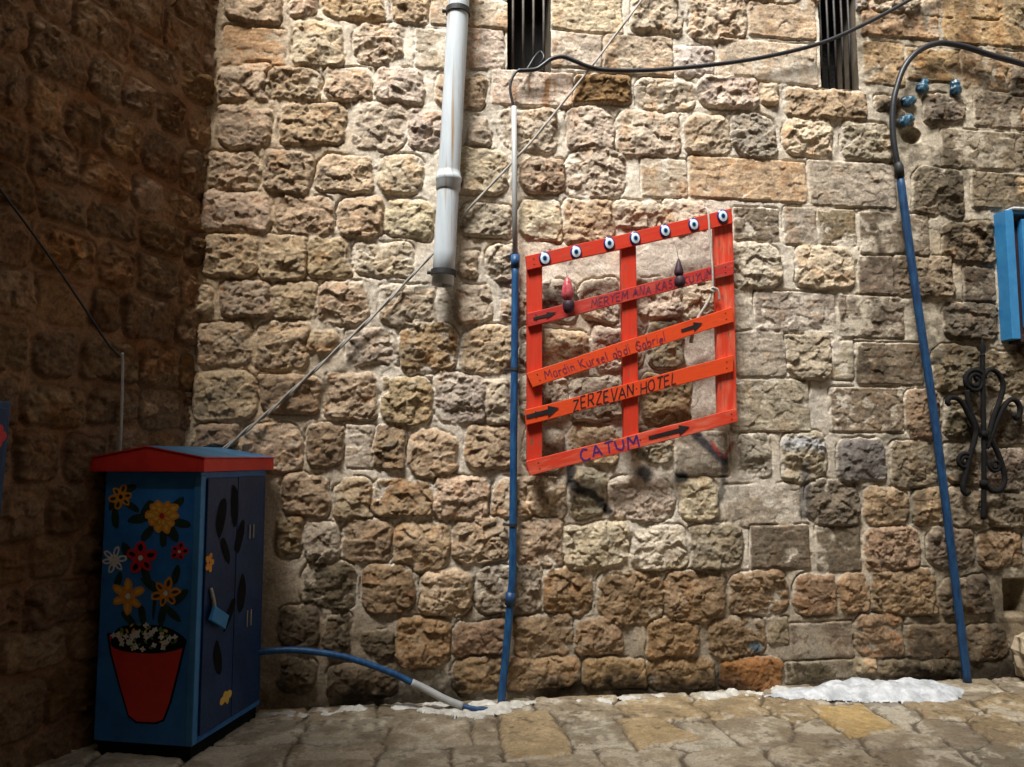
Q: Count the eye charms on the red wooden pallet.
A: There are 7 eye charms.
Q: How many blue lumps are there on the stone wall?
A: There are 4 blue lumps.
